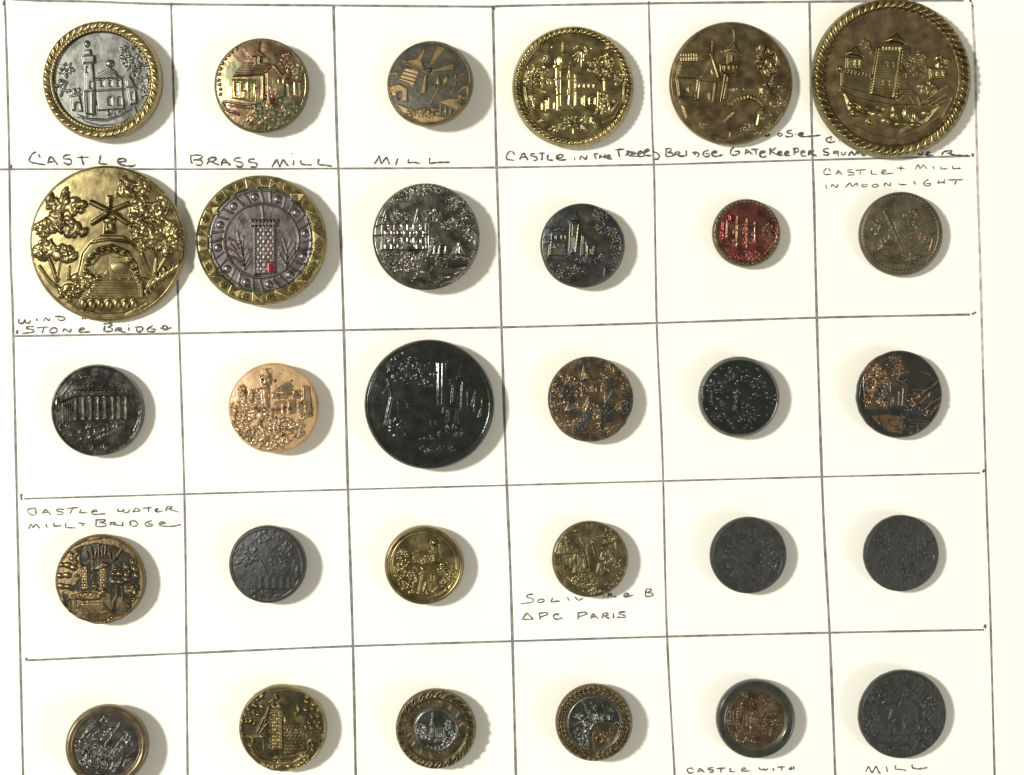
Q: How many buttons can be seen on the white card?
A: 30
